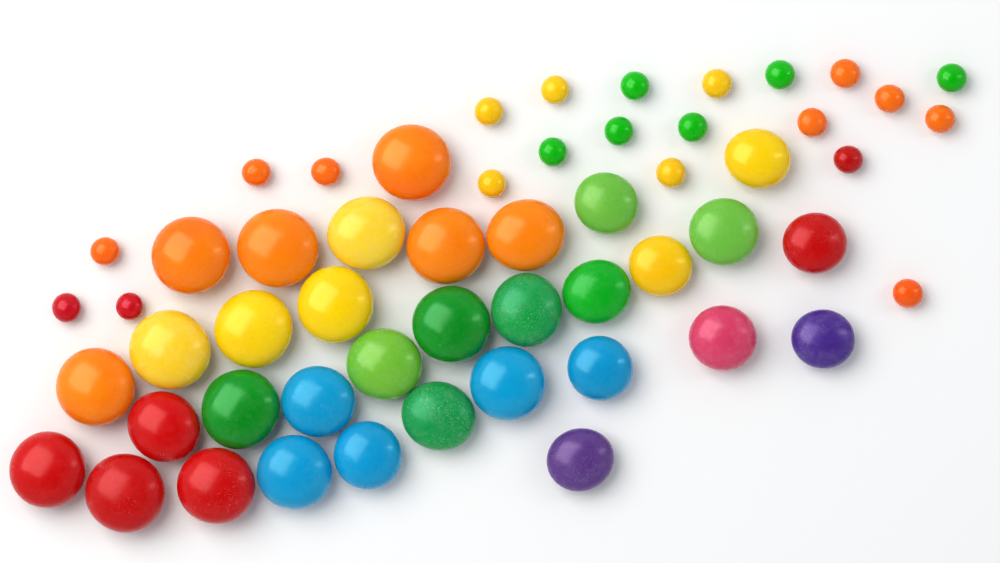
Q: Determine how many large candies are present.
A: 33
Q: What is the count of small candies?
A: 22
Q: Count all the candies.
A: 55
